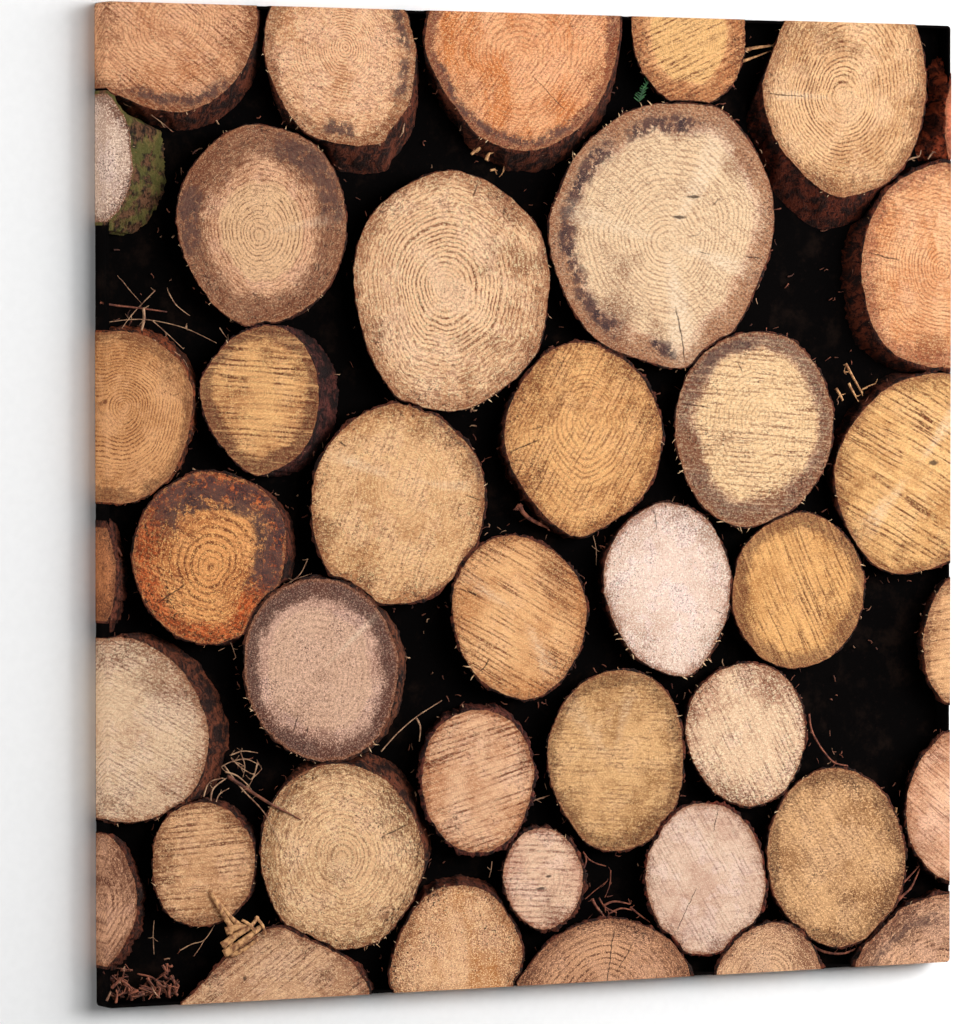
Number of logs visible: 40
